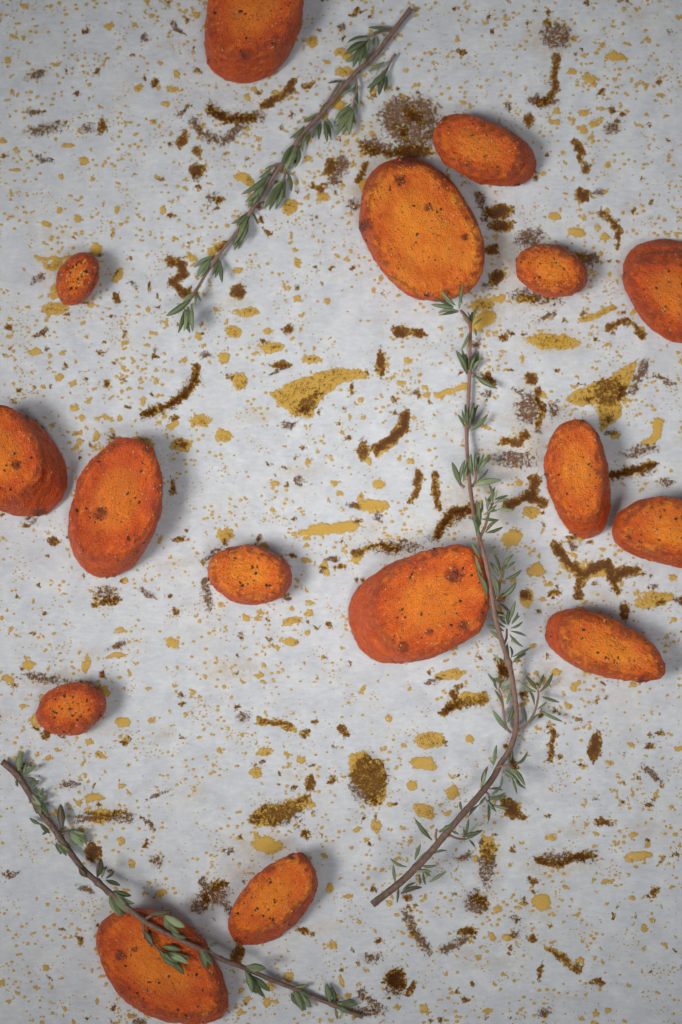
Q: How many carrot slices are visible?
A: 16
